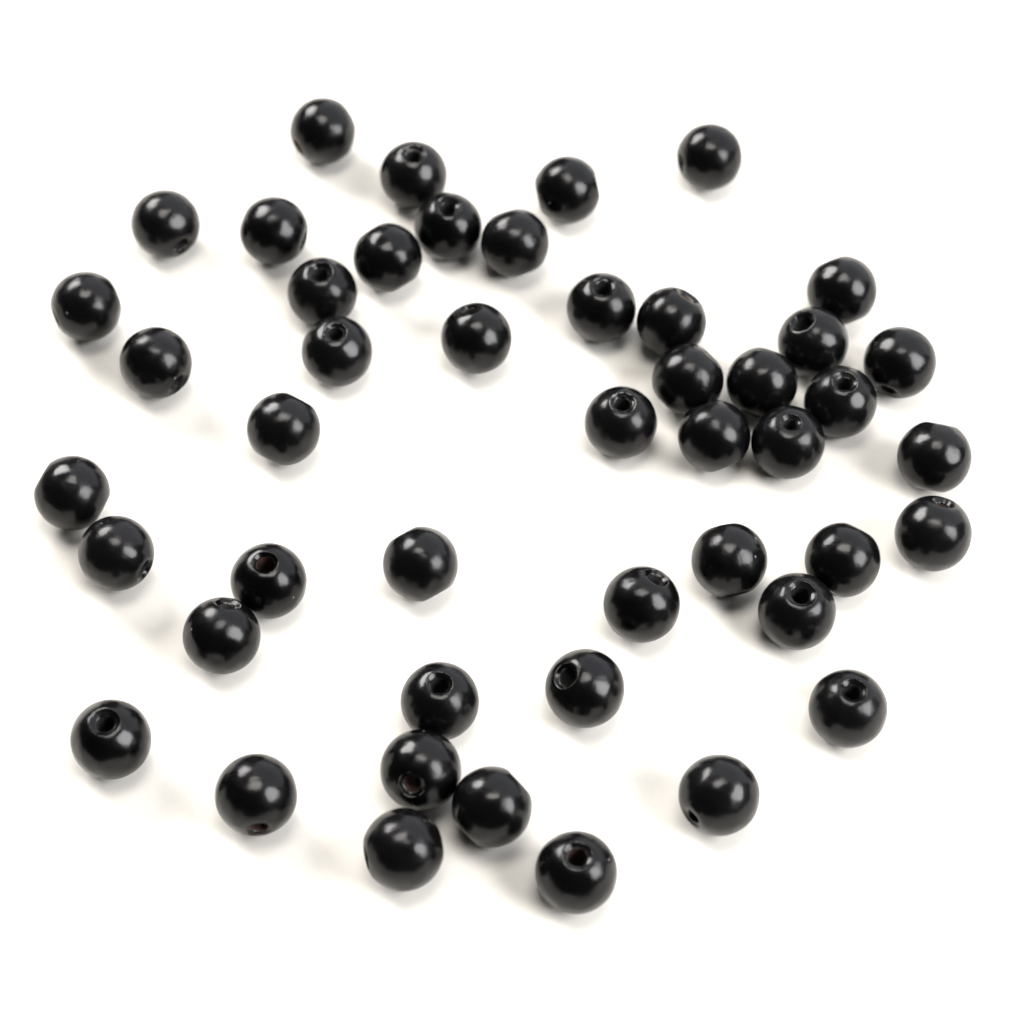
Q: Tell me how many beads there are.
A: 47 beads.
